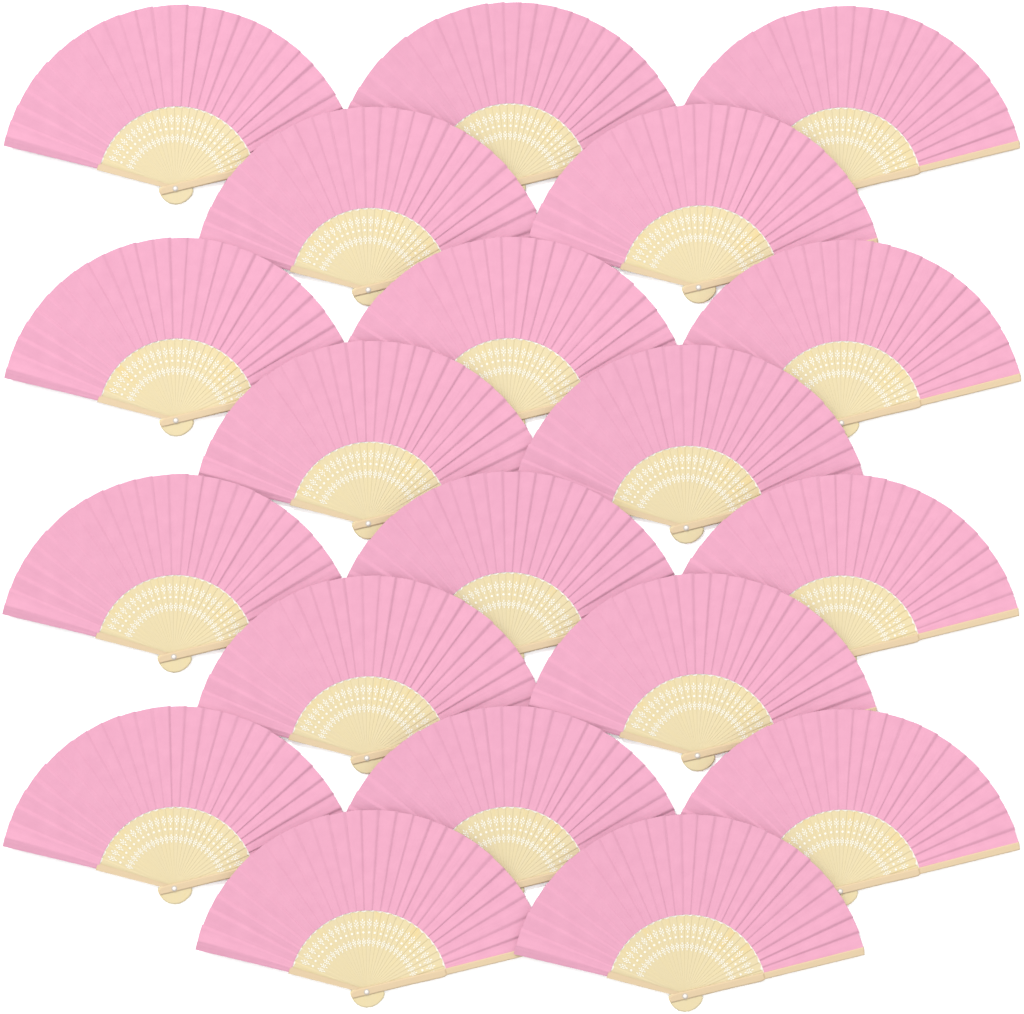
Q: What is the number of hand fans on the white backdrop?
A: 20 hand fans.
